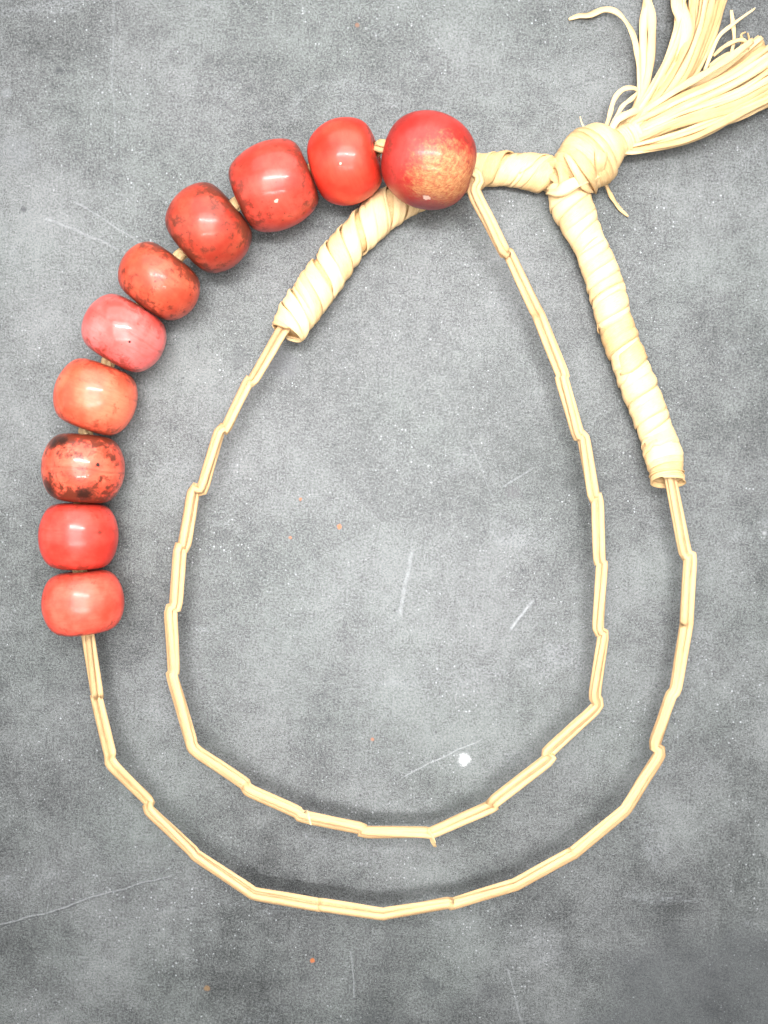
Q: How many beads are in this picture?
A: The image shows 10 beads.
